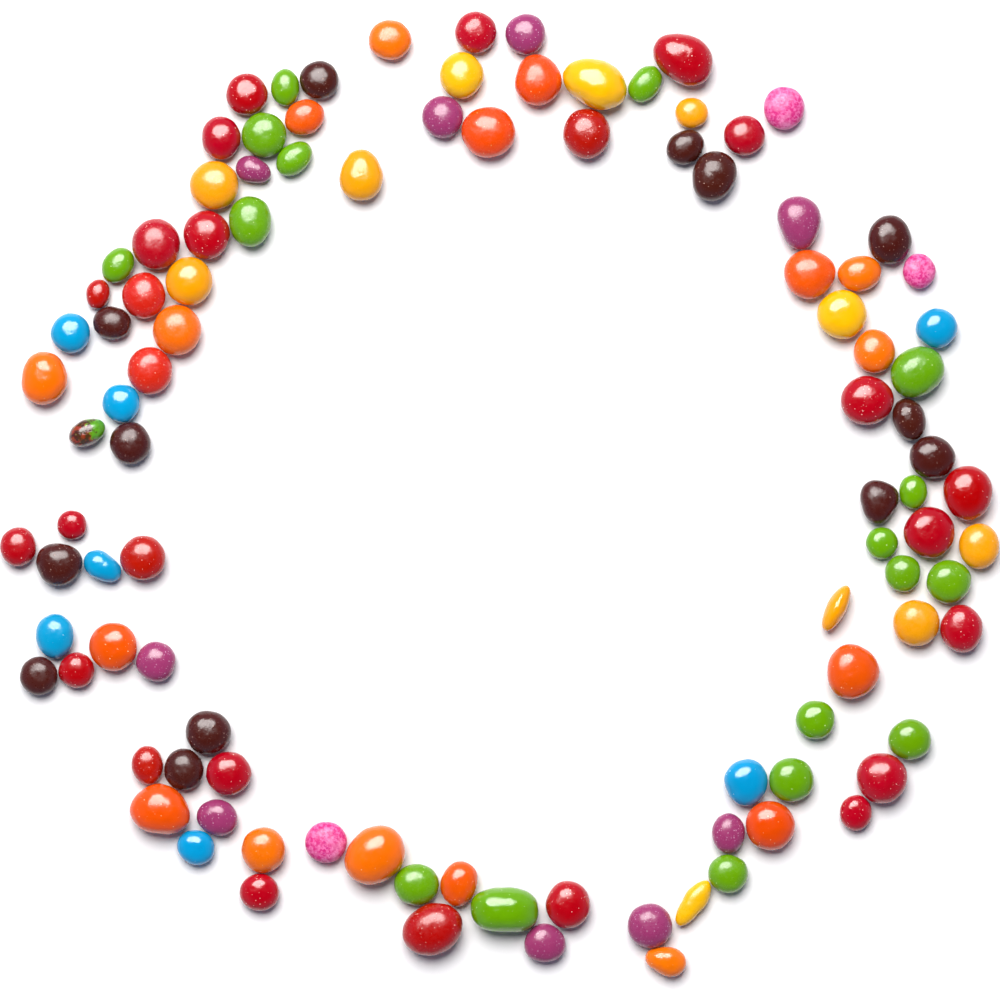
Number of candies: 104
